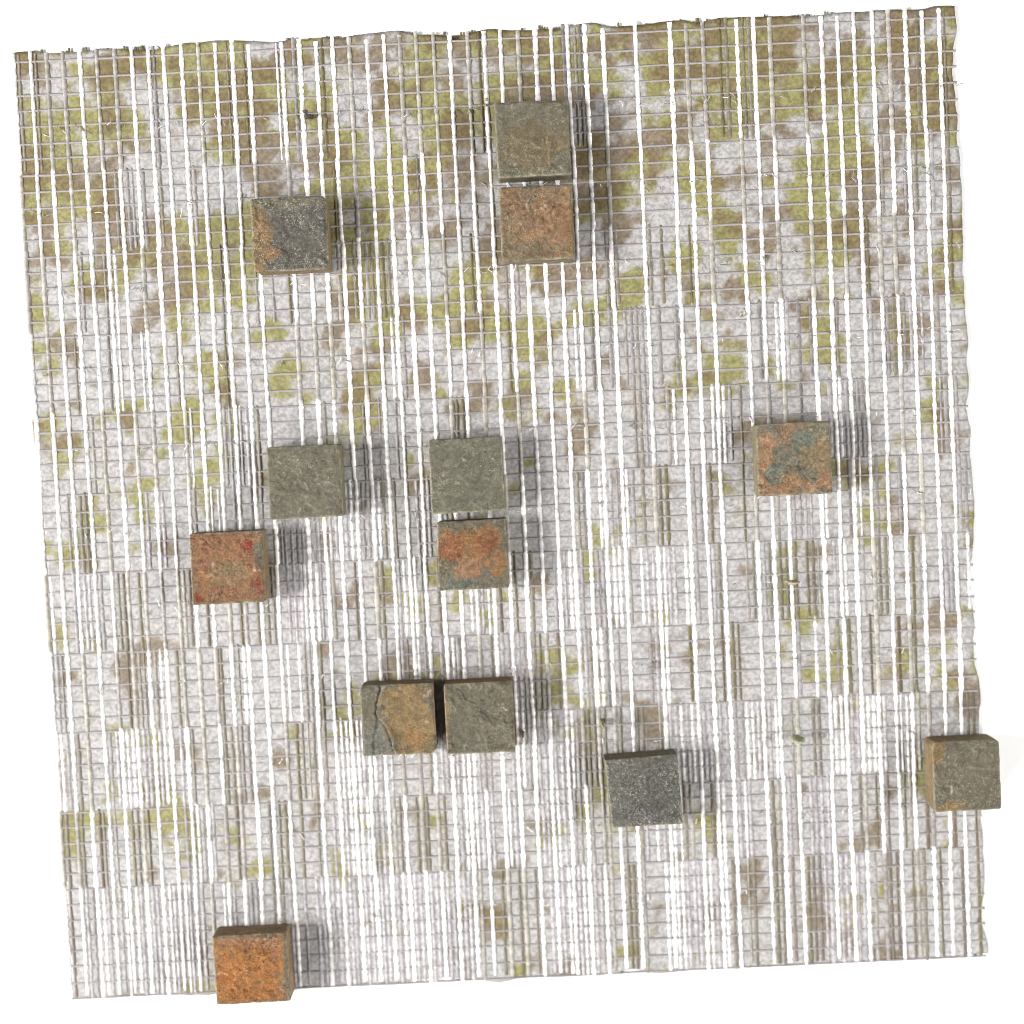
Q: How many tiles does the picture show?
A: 13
